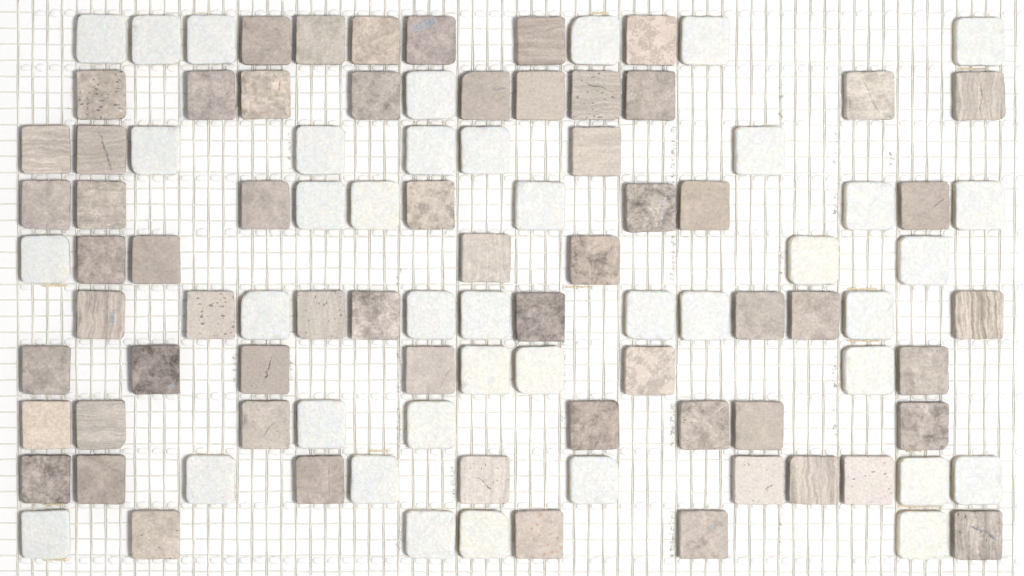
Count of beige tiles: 62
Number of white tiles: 40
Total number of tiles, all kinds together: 102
